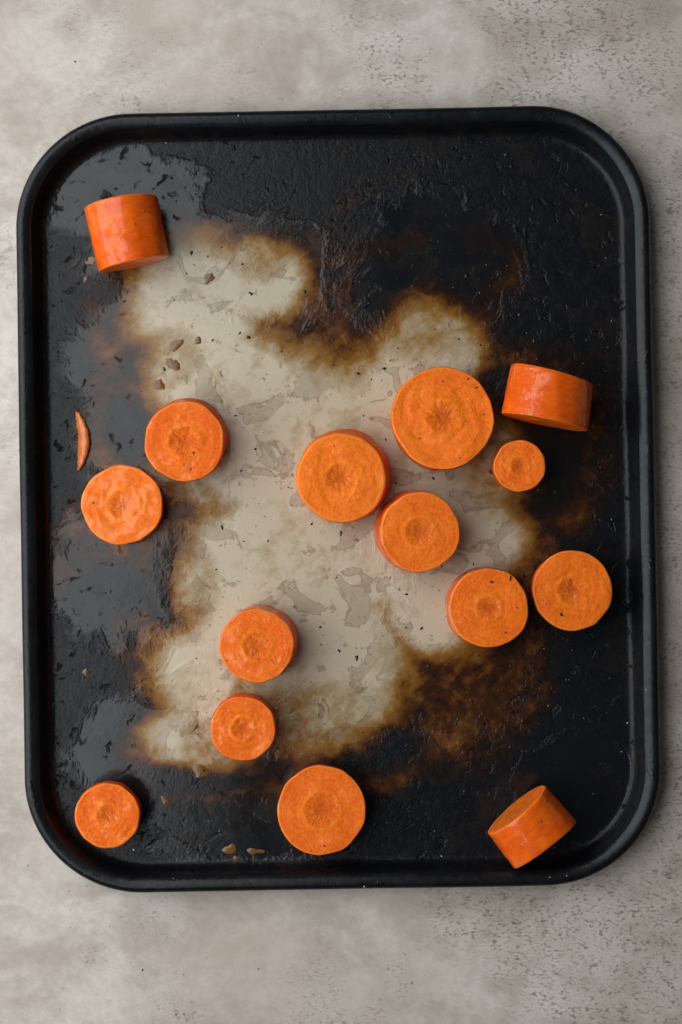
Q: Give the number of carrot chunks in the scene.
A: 15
